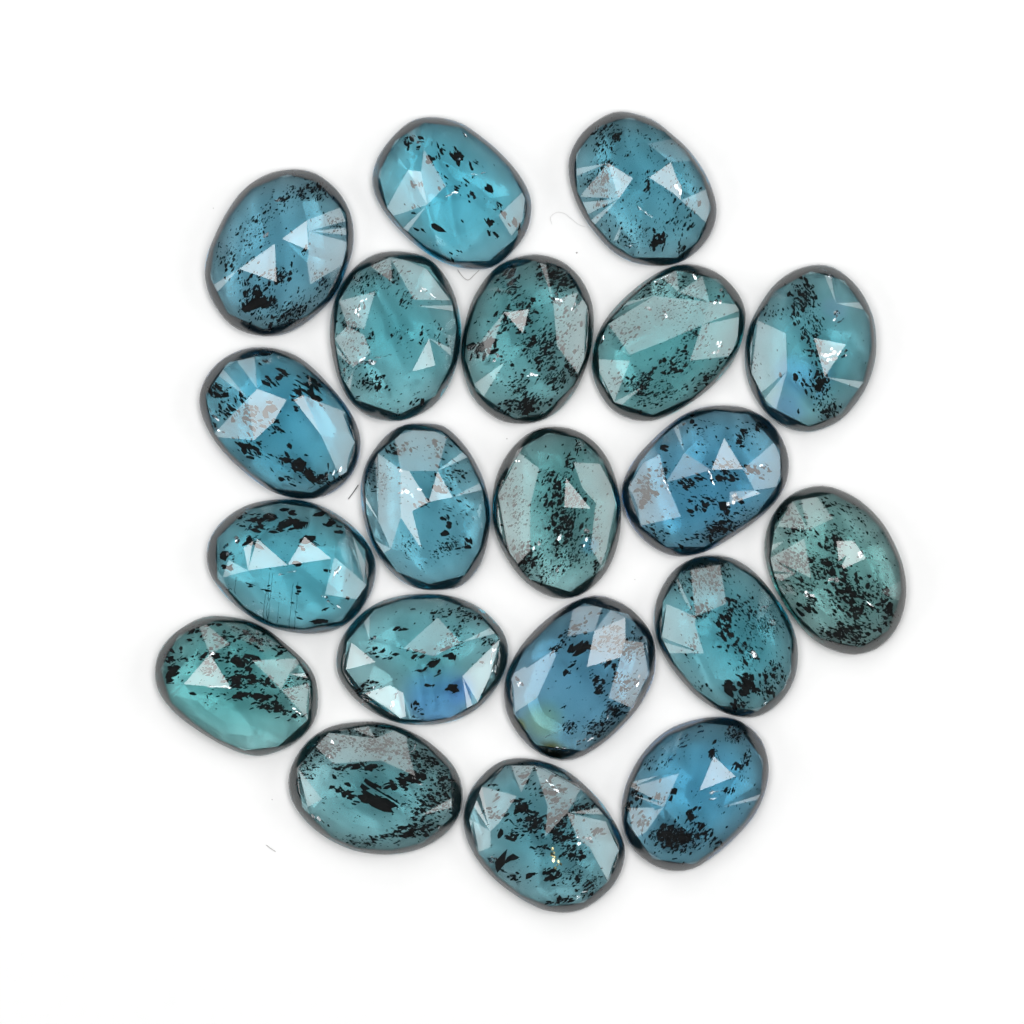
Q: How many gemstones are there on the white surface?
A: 20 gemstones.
